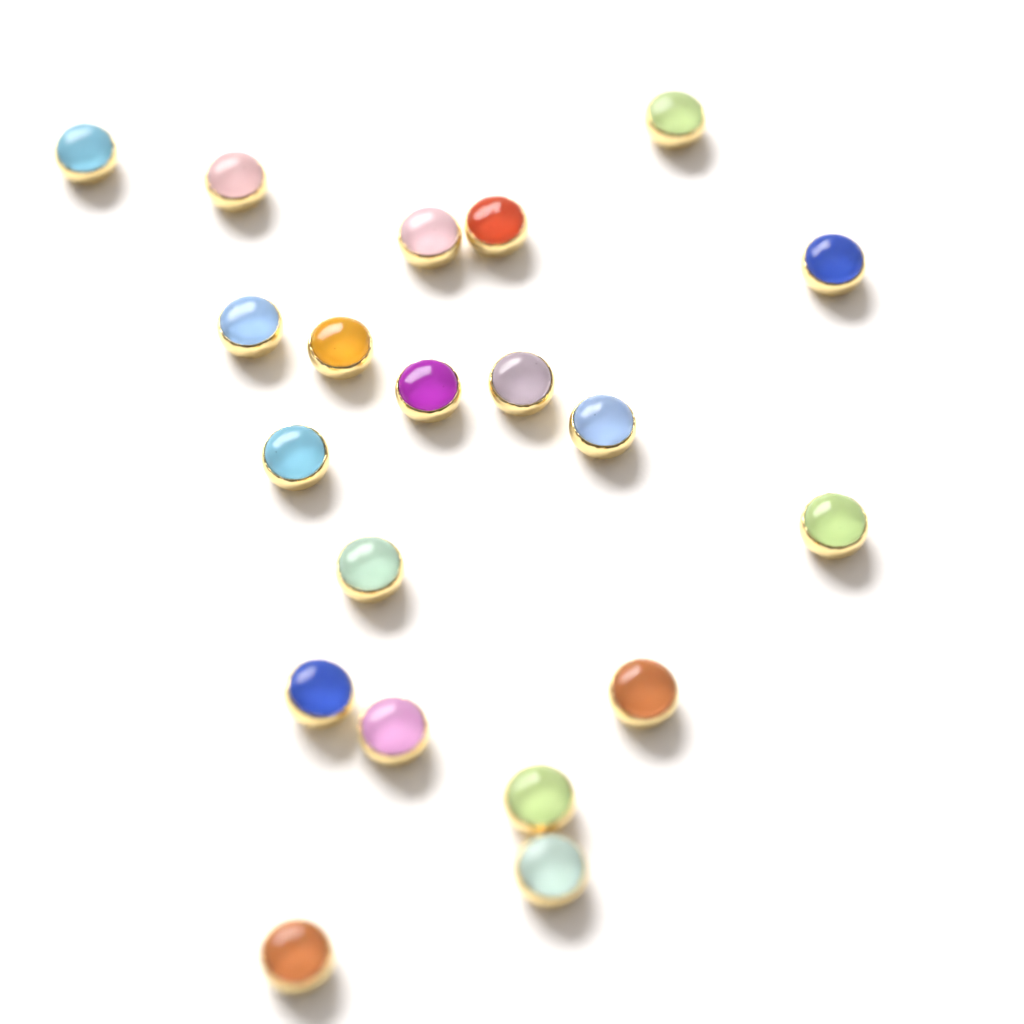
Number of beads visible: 20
